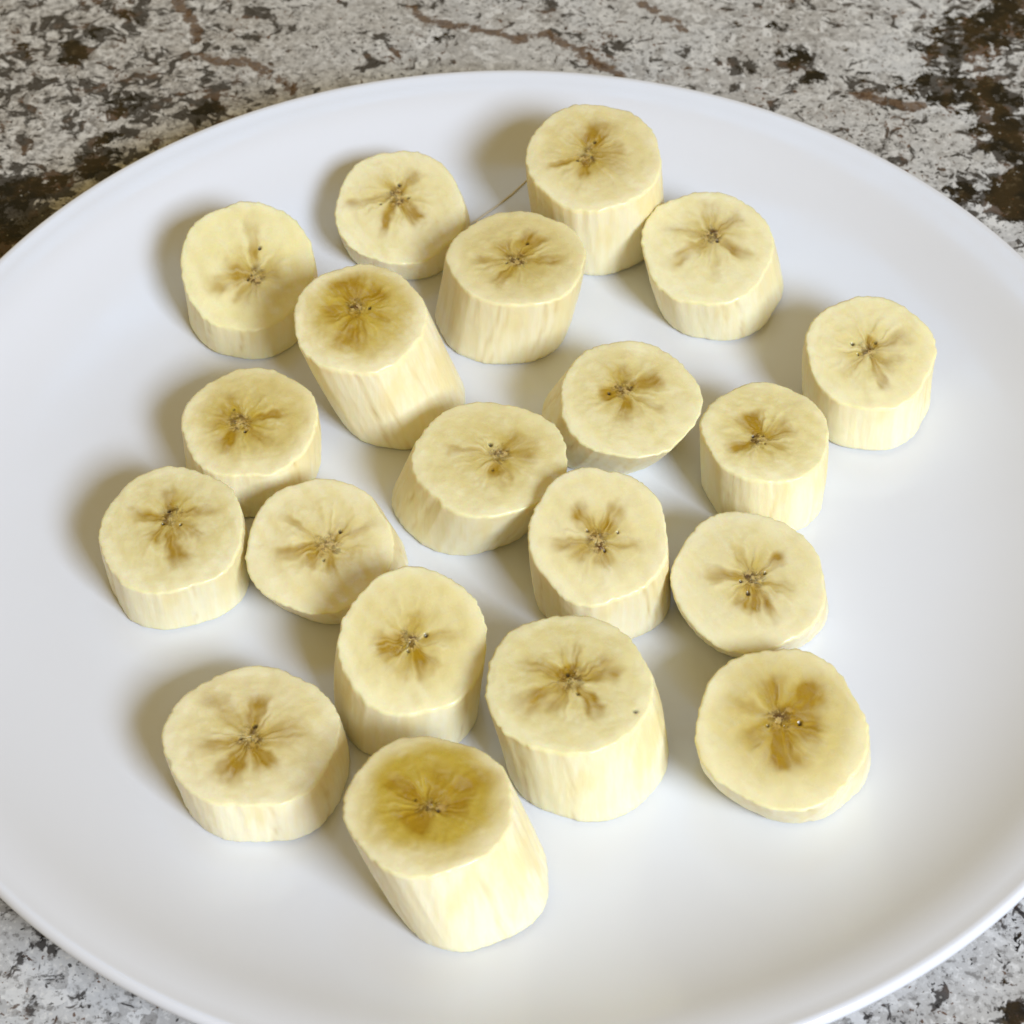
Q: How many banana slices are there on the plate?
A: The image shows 20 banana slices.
